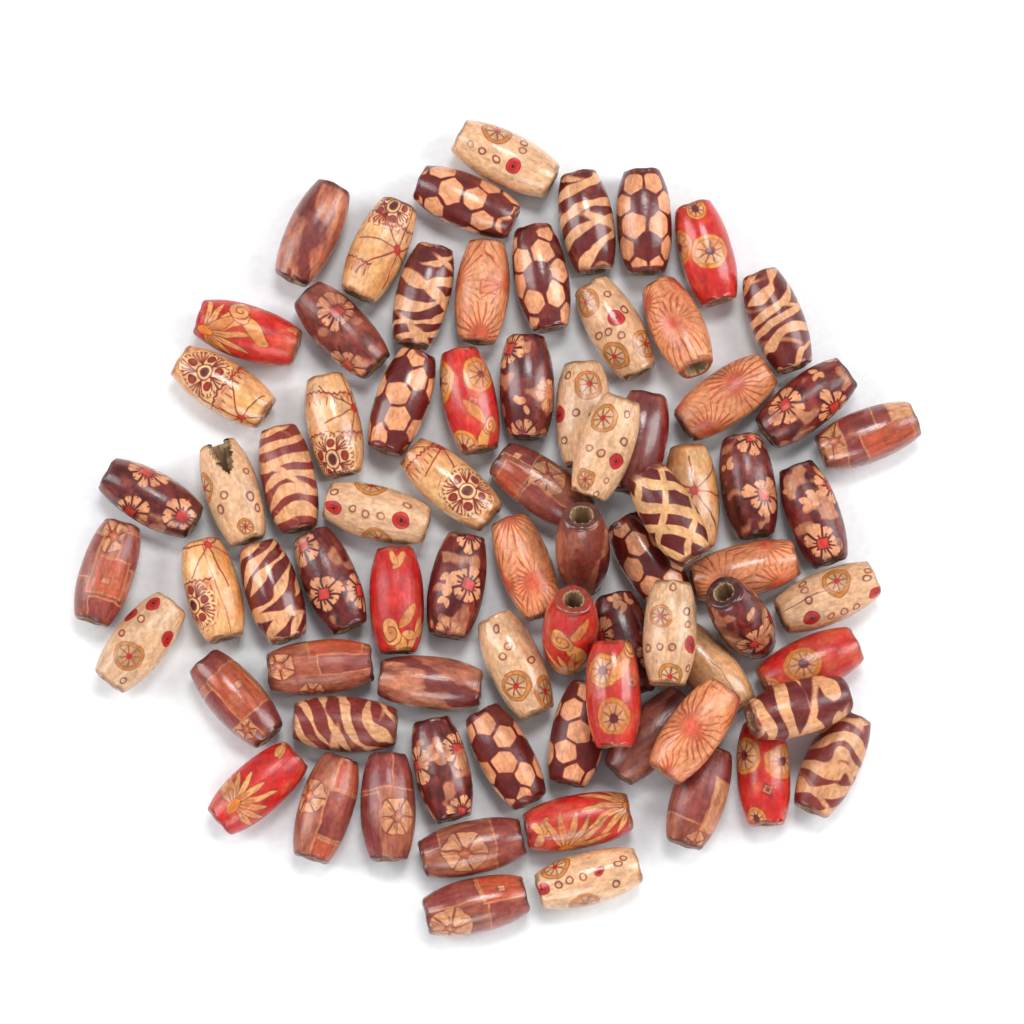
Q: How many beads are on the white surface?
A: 76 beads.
